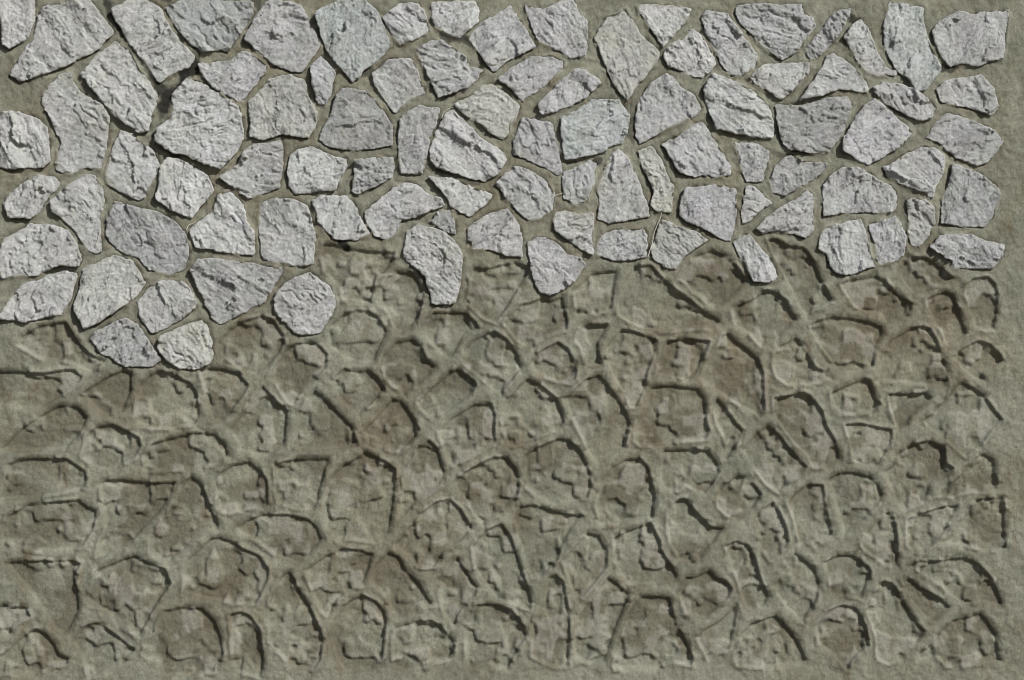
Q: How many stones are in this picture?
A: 91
